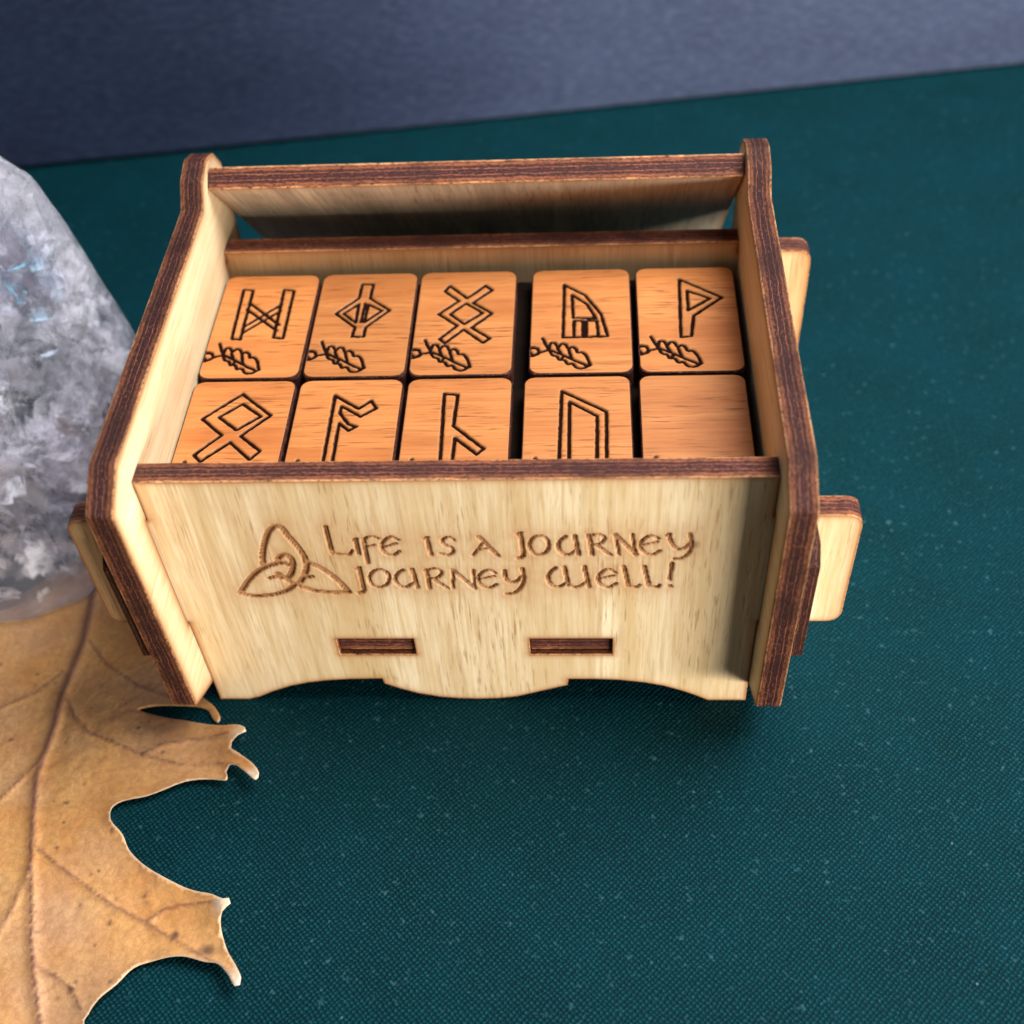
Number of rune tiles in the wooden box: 10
